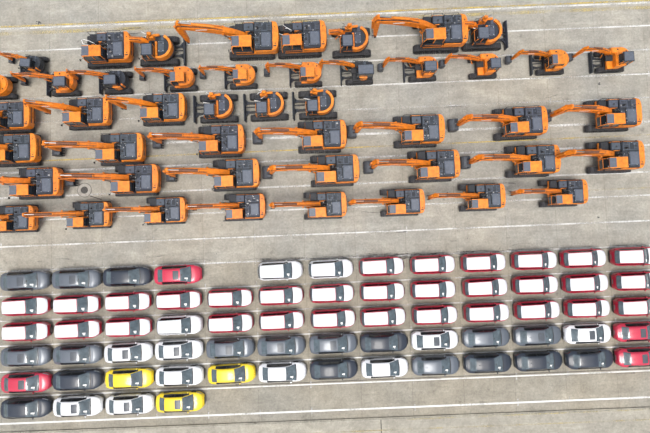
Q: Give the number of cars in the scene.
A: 68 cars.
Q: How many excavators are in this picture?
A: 47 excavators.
